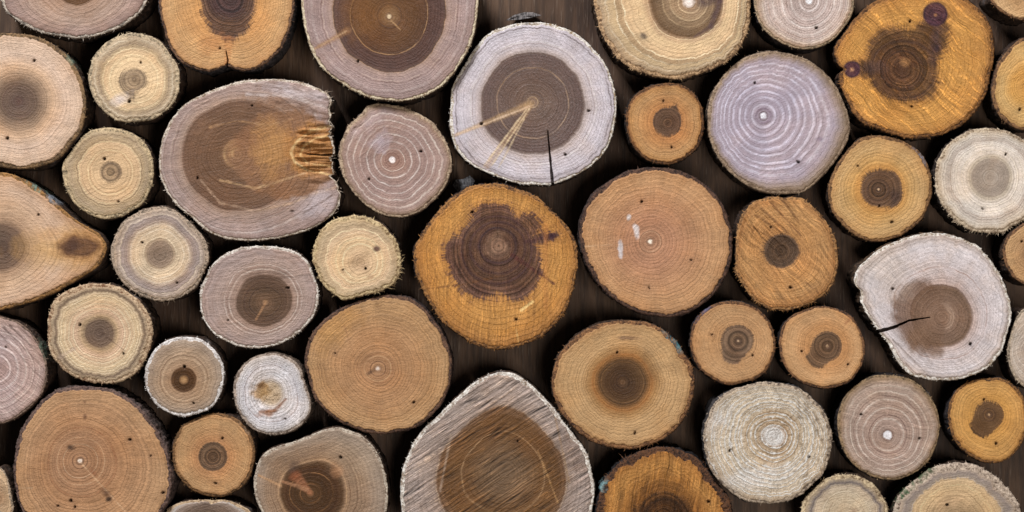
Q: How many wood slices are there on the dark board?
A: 48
